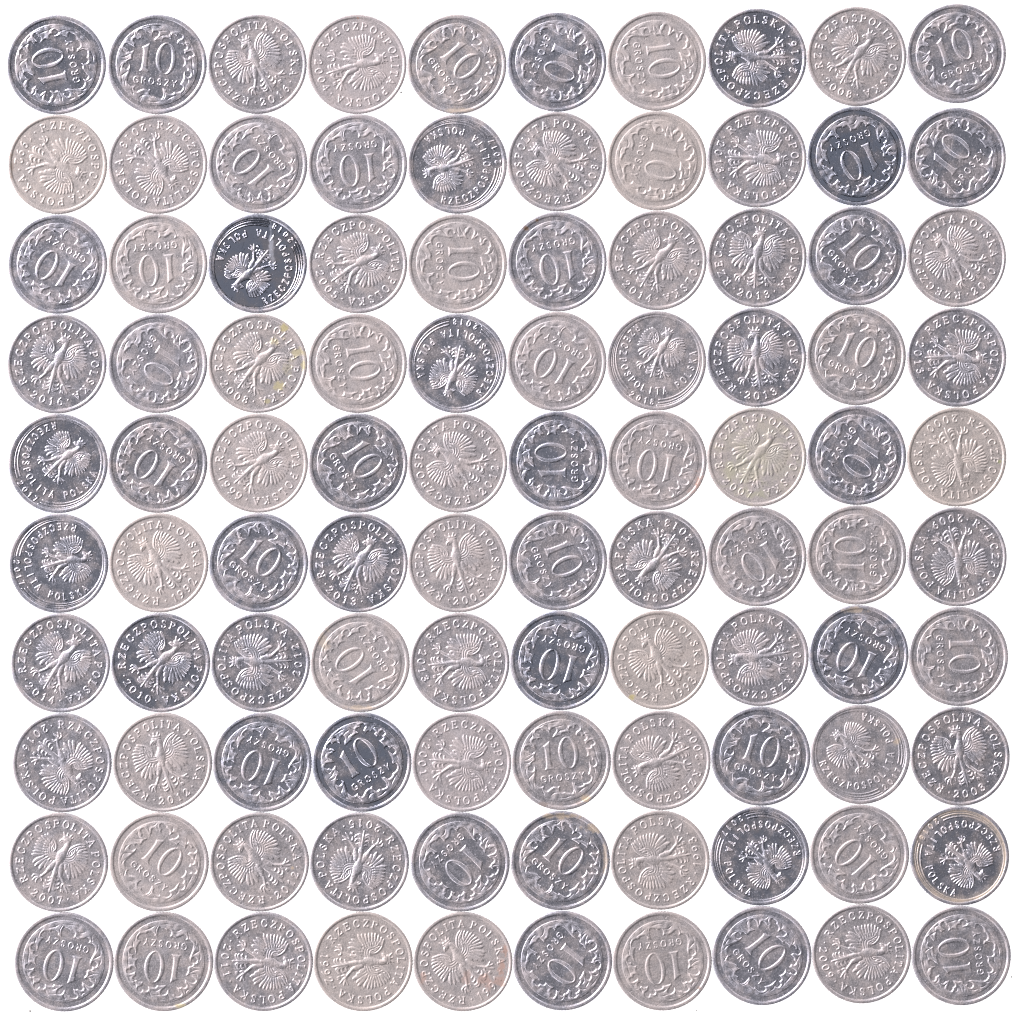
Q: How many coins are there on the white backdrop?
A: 100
